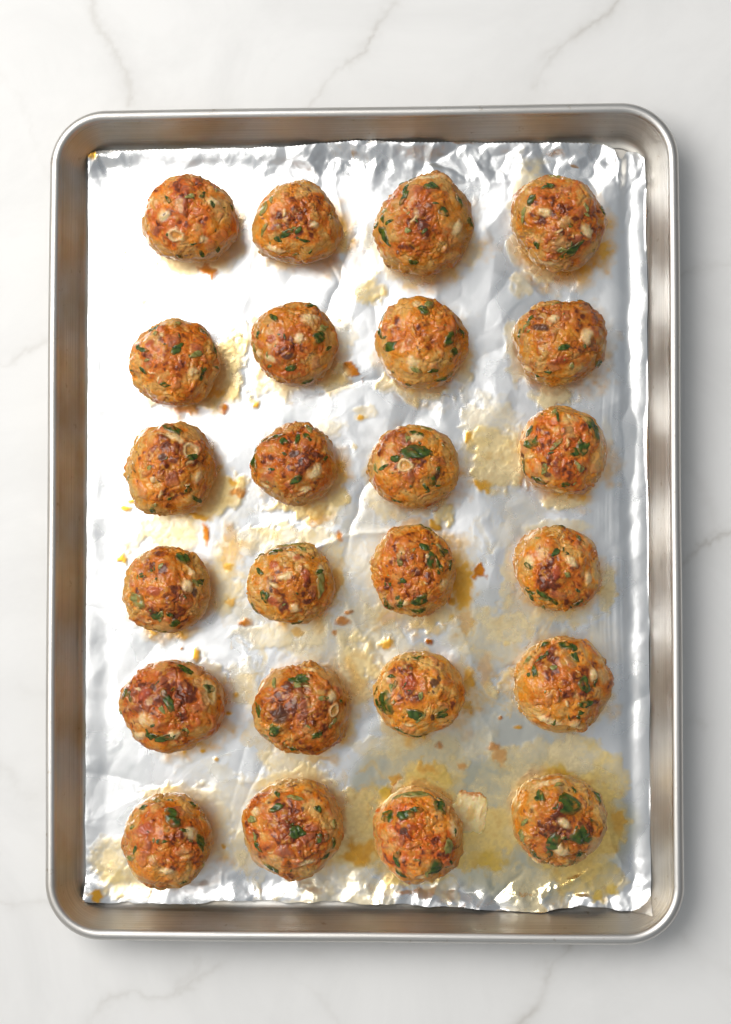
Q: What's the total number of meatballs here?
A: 24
